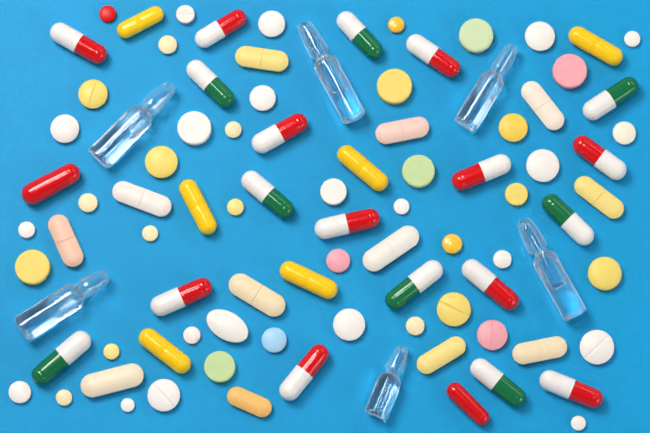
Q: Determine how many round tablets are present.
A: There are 46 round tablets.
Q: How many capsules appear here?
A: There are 27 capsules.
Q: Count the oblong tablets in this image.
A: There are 13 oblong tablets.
